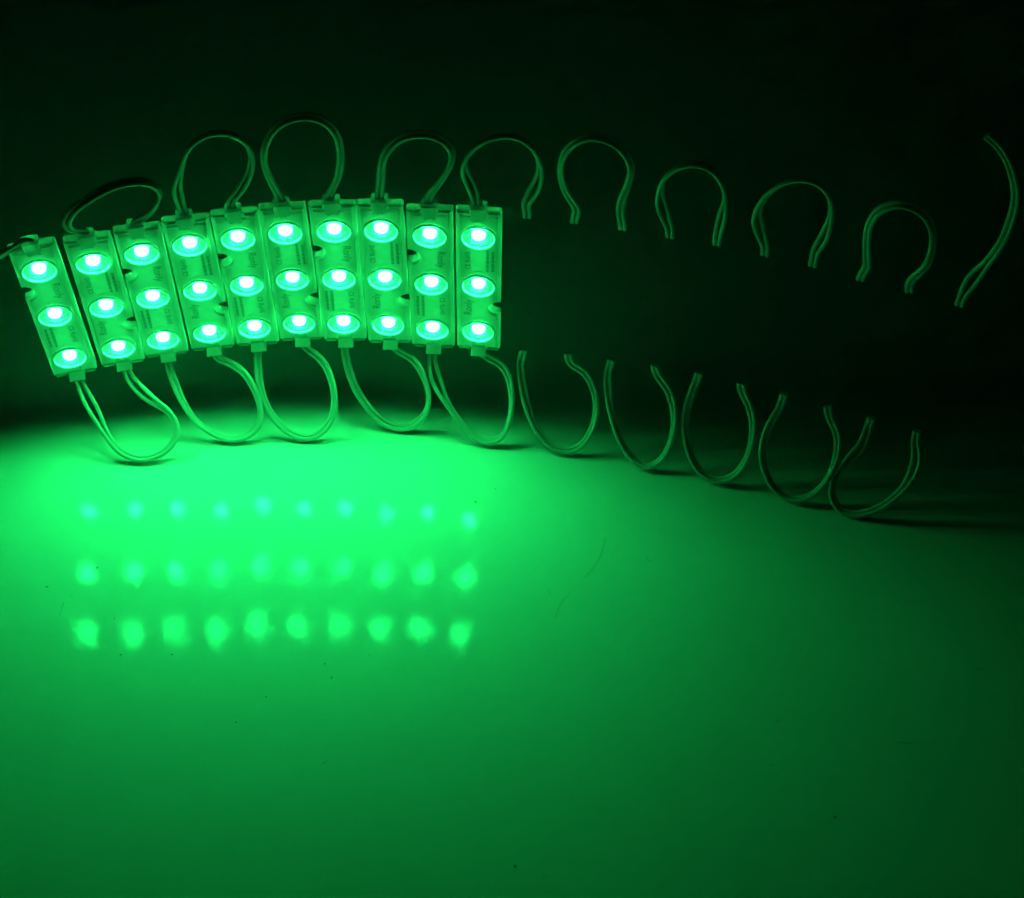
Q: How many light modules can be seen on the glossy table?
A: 10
